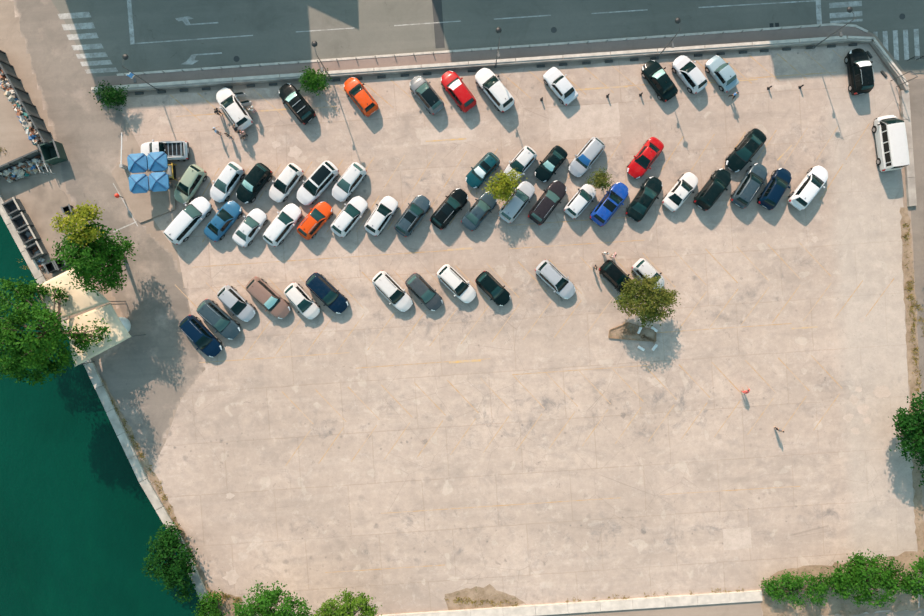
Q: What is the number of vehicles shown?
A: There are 58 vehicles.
